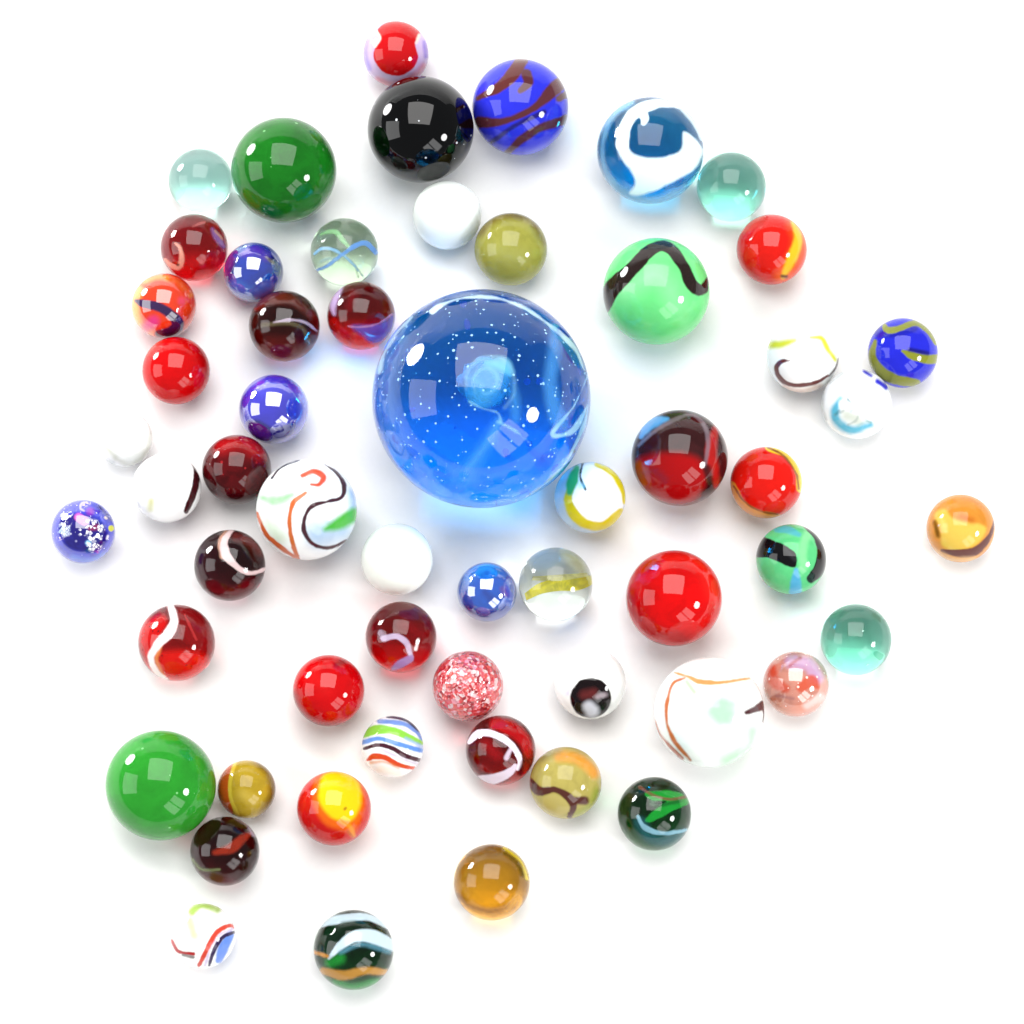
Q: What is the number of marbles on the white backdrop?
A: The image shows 57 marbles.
